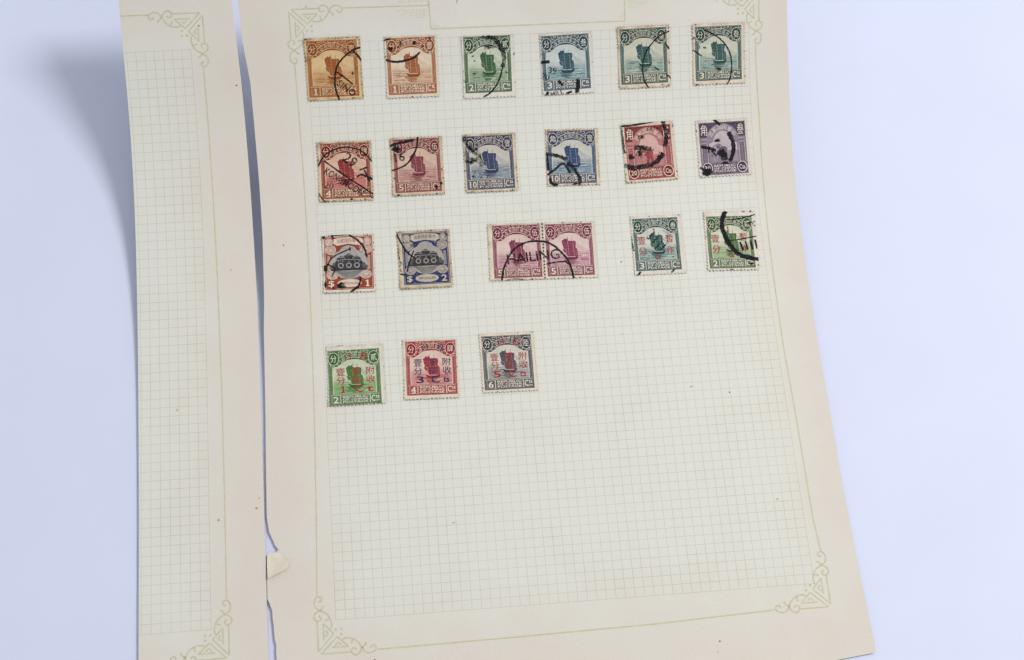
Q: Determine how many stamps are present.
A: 21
